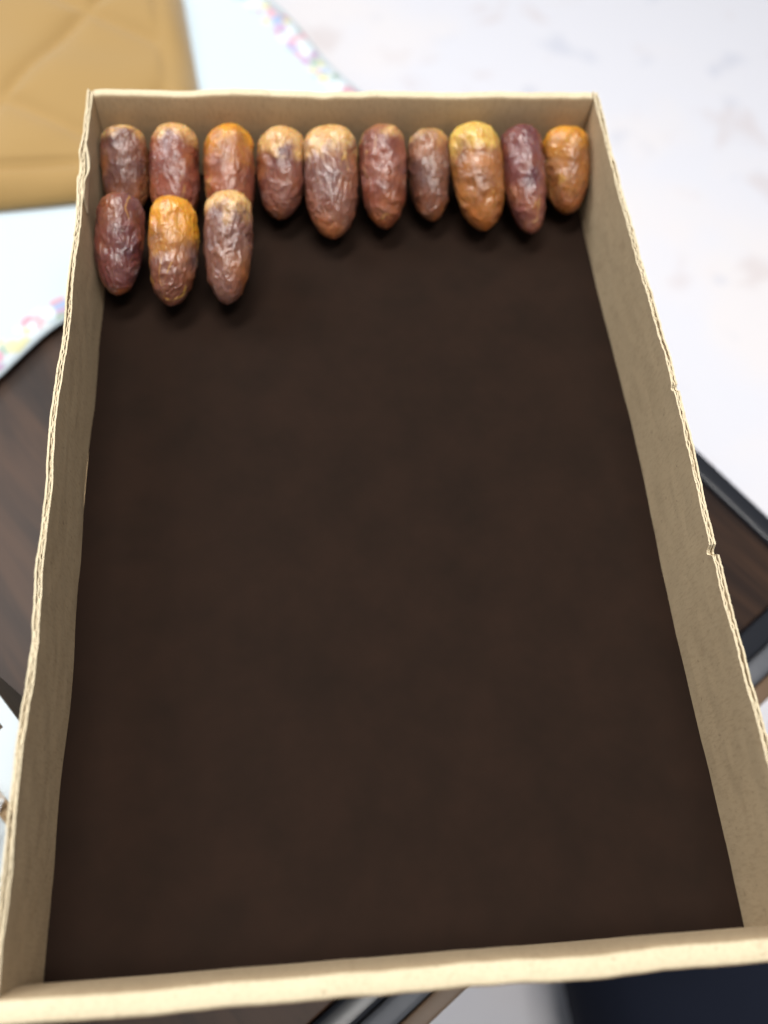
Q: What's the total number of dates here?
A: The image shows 13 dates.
